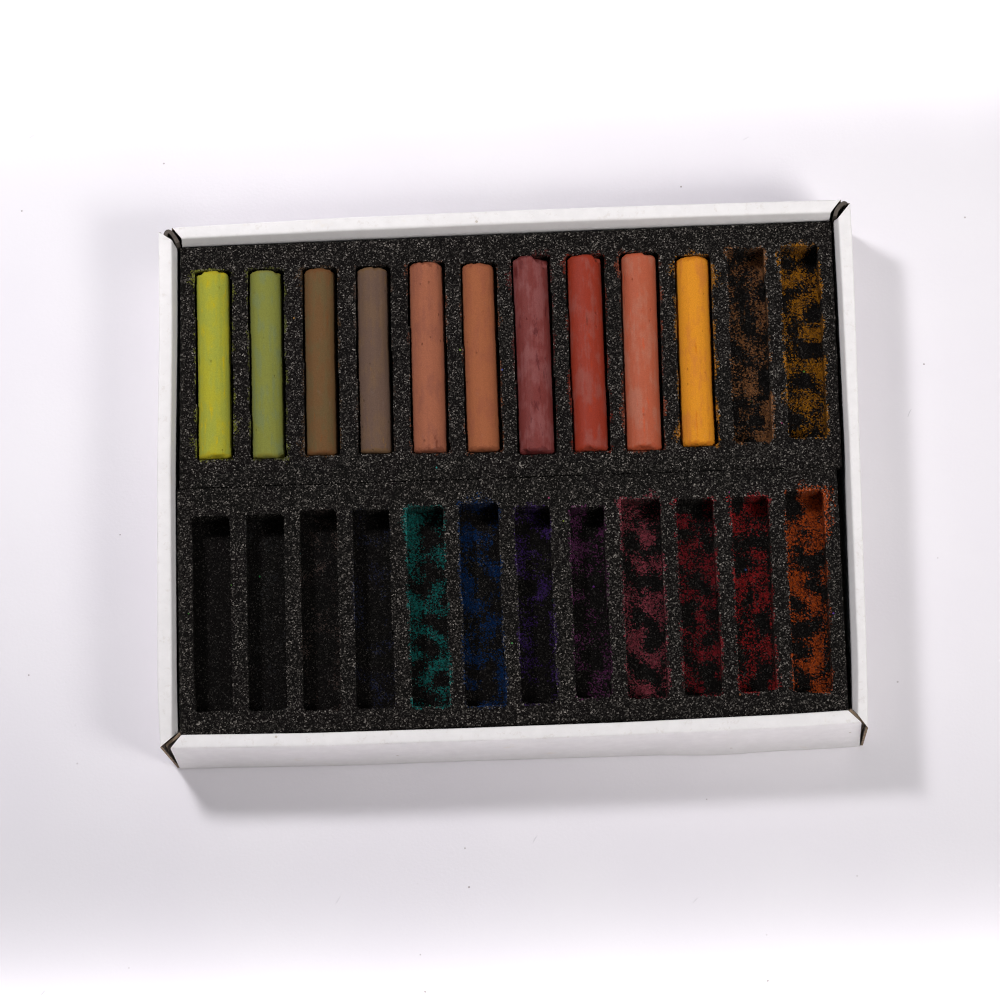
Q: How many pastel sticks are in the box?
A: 10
